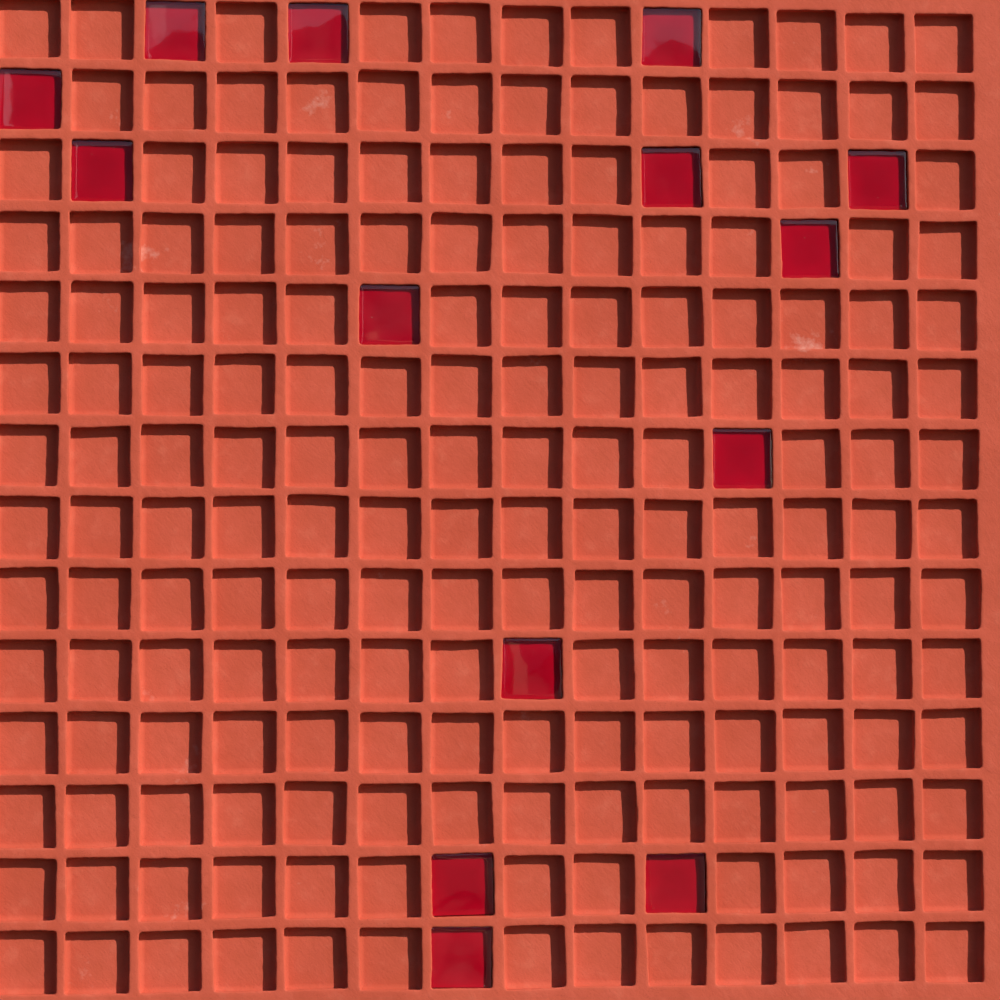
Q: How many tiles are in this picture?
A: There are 14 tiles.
